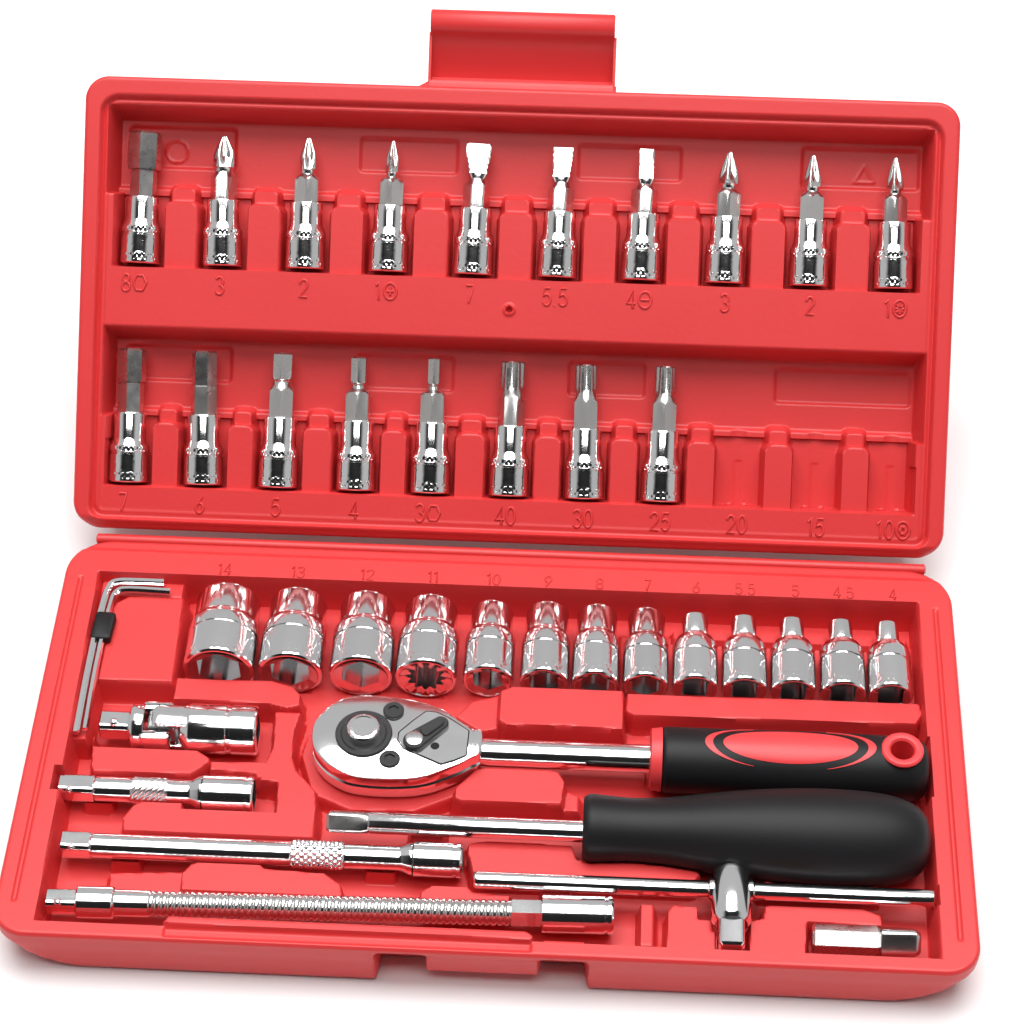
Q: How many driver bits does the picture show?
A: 18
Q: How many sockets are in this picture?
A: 13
